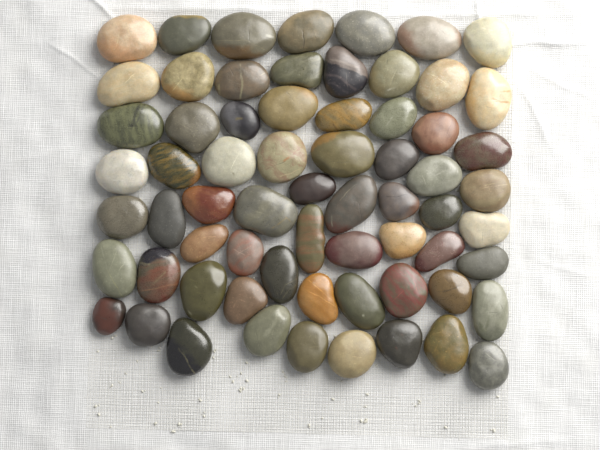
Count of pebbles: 66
